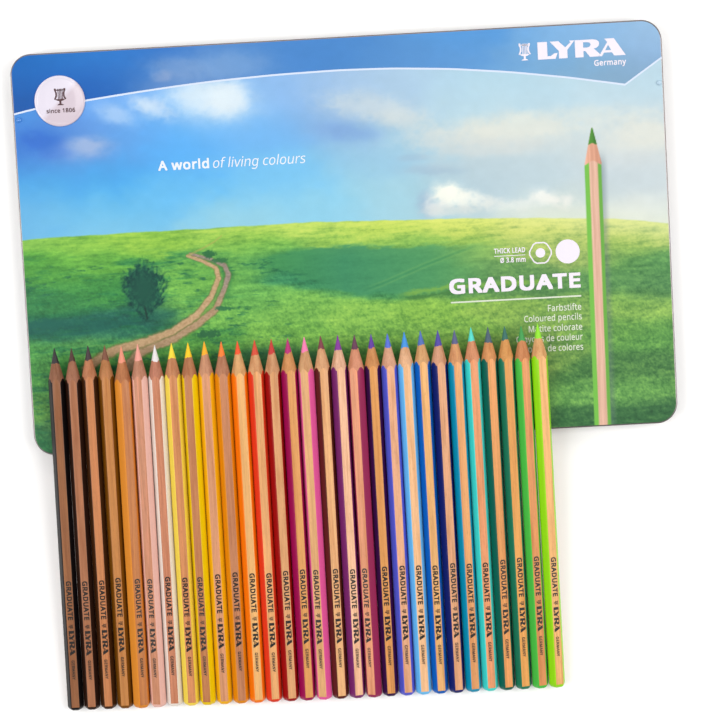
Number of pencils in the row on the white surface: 30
